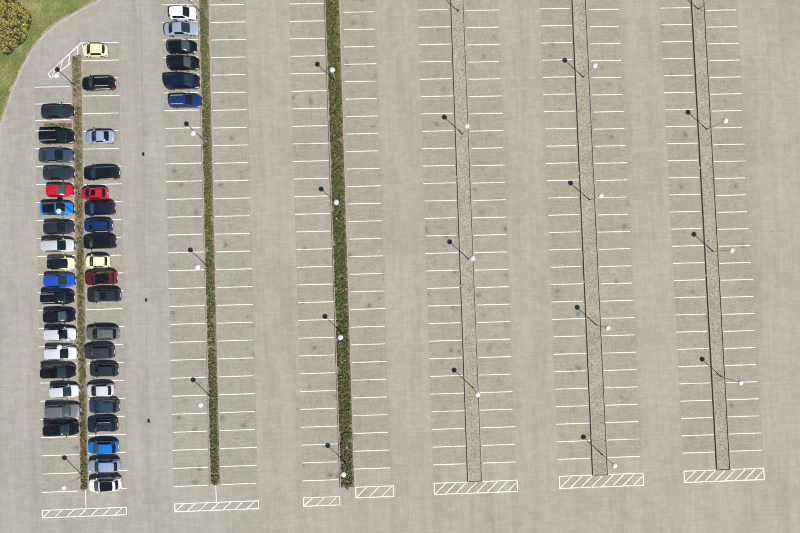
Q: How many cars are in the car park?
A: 44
